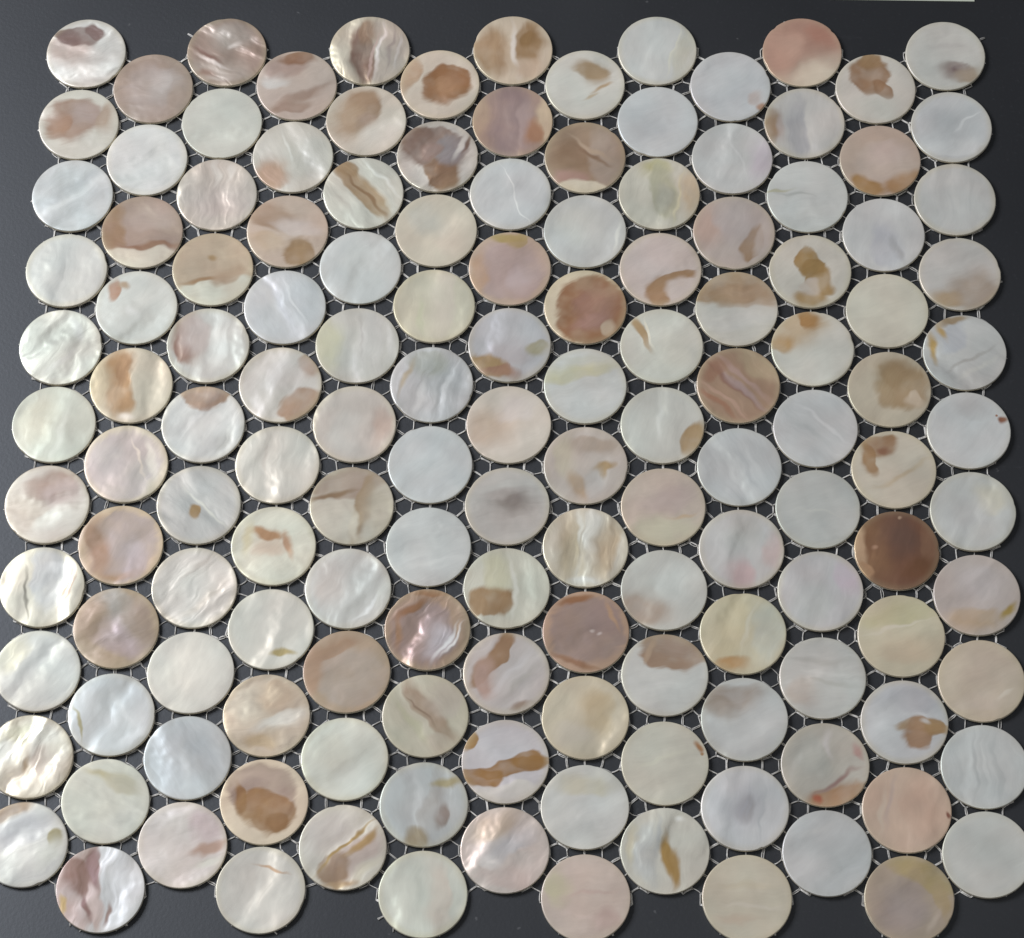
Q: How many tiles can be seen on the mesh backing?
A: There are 143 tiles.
